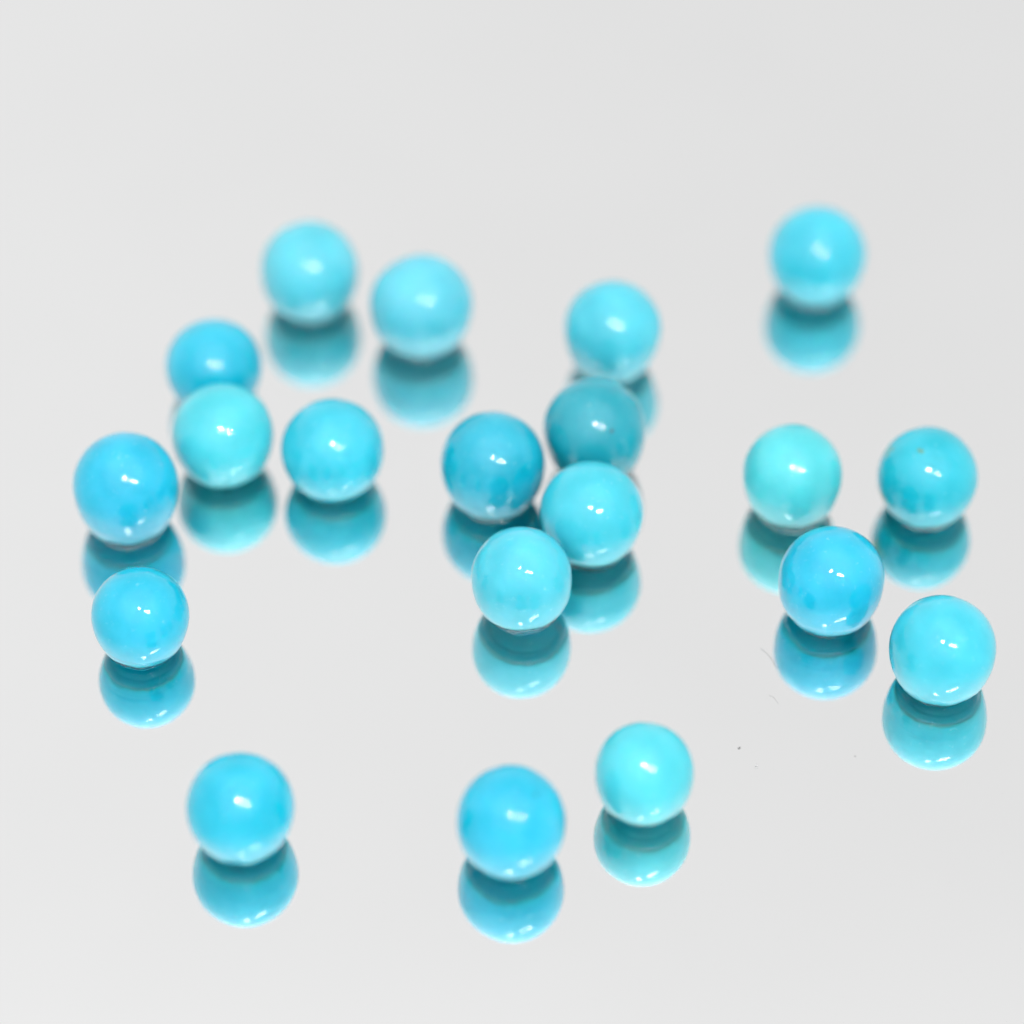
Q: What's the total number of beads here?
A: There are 20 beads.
